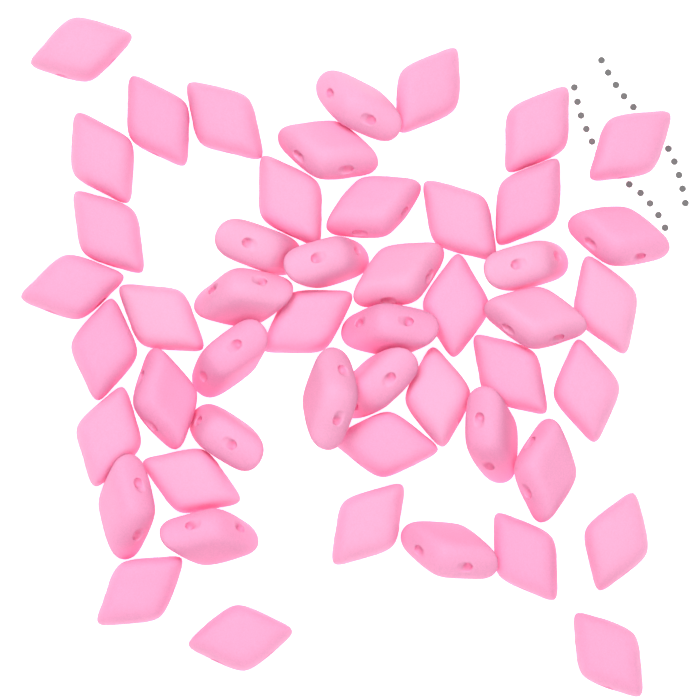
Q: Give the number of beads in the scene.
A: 50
